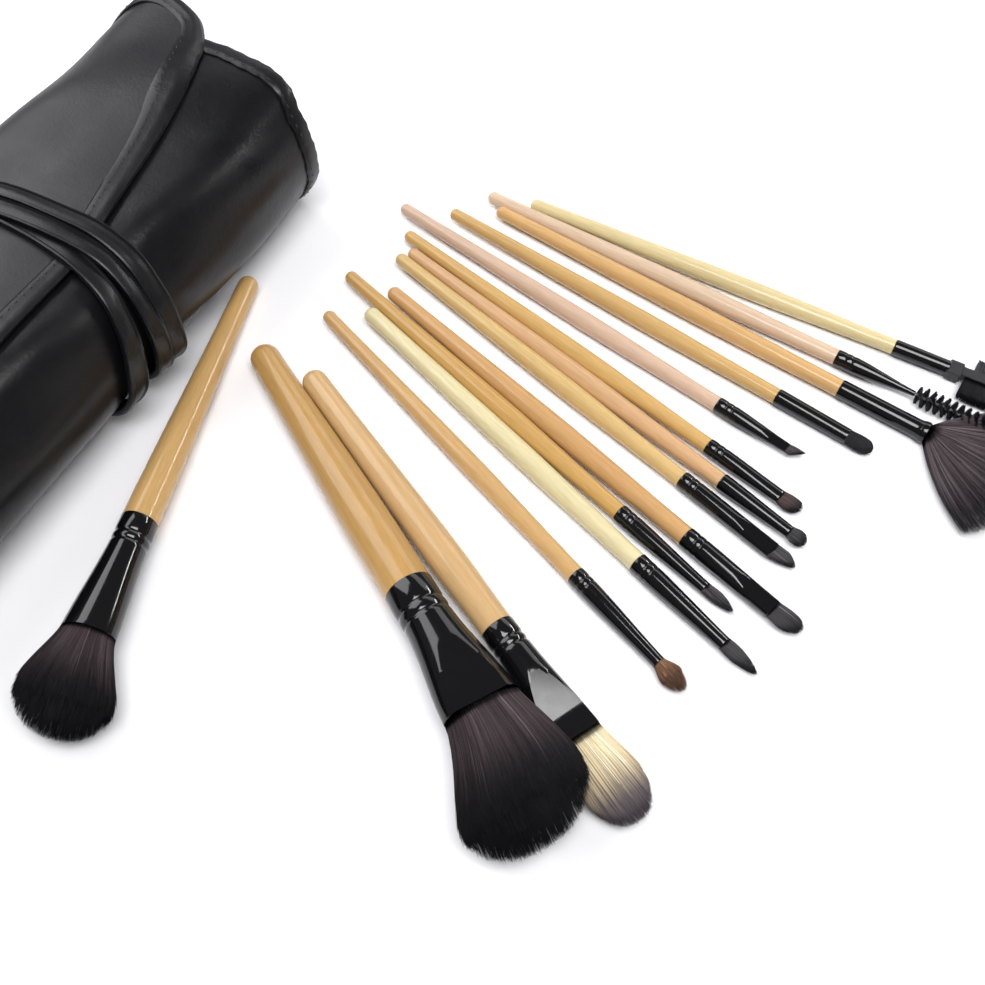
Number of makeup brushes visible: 15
